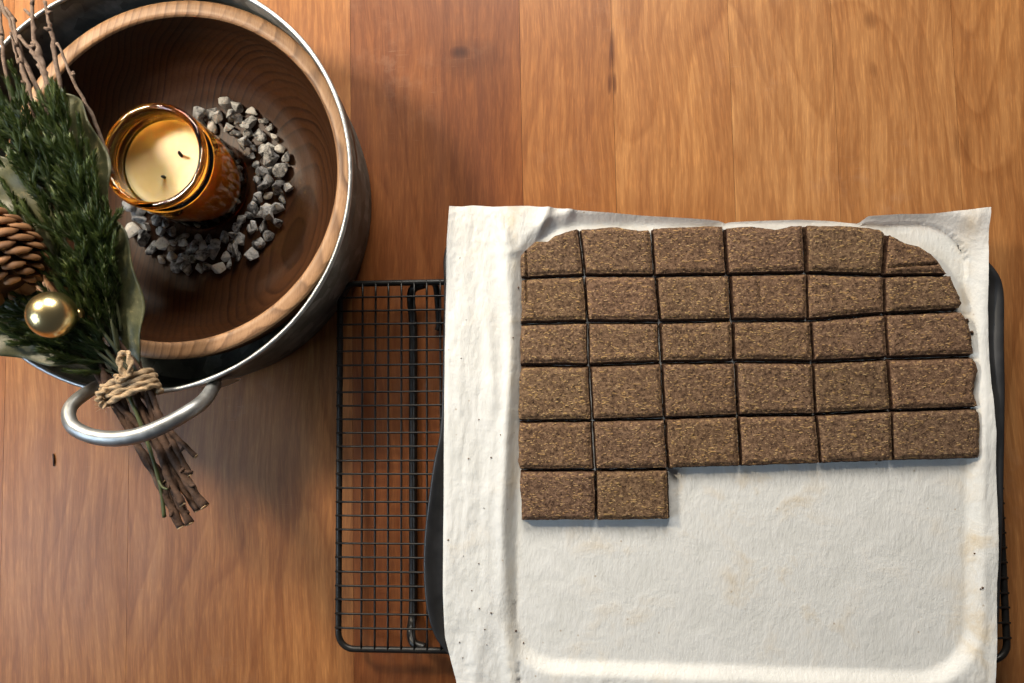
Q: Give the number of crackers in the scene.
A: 32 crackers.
